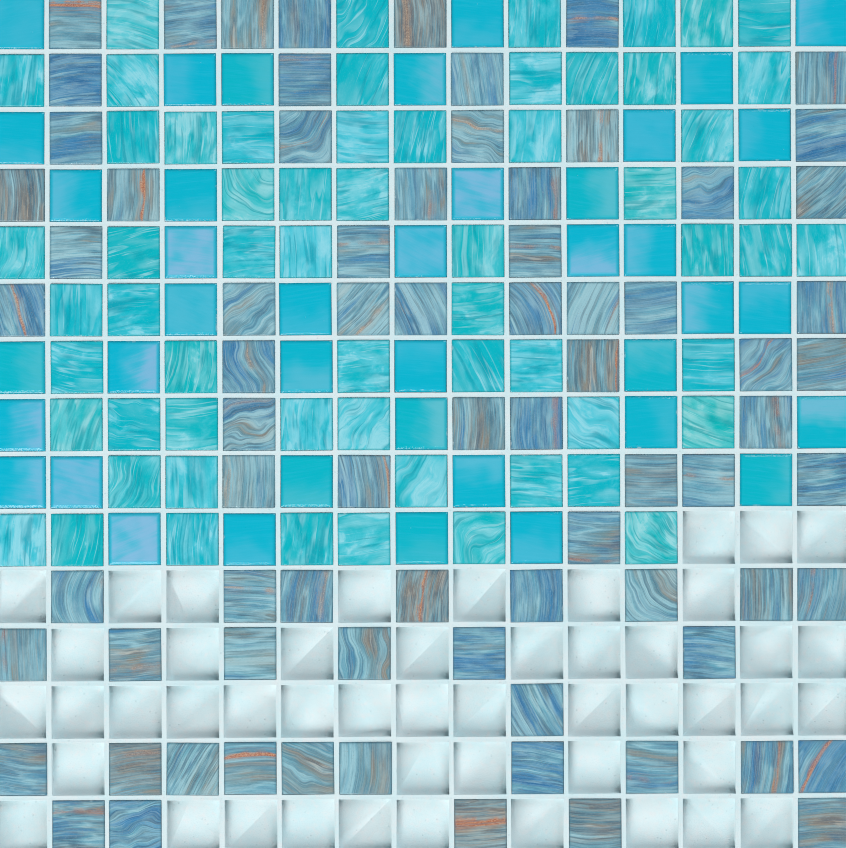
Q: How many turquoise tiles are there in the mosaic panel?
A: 101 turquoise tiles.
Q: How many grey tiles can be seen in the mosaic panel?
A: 76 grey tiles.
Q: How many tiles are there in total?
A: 177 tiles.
